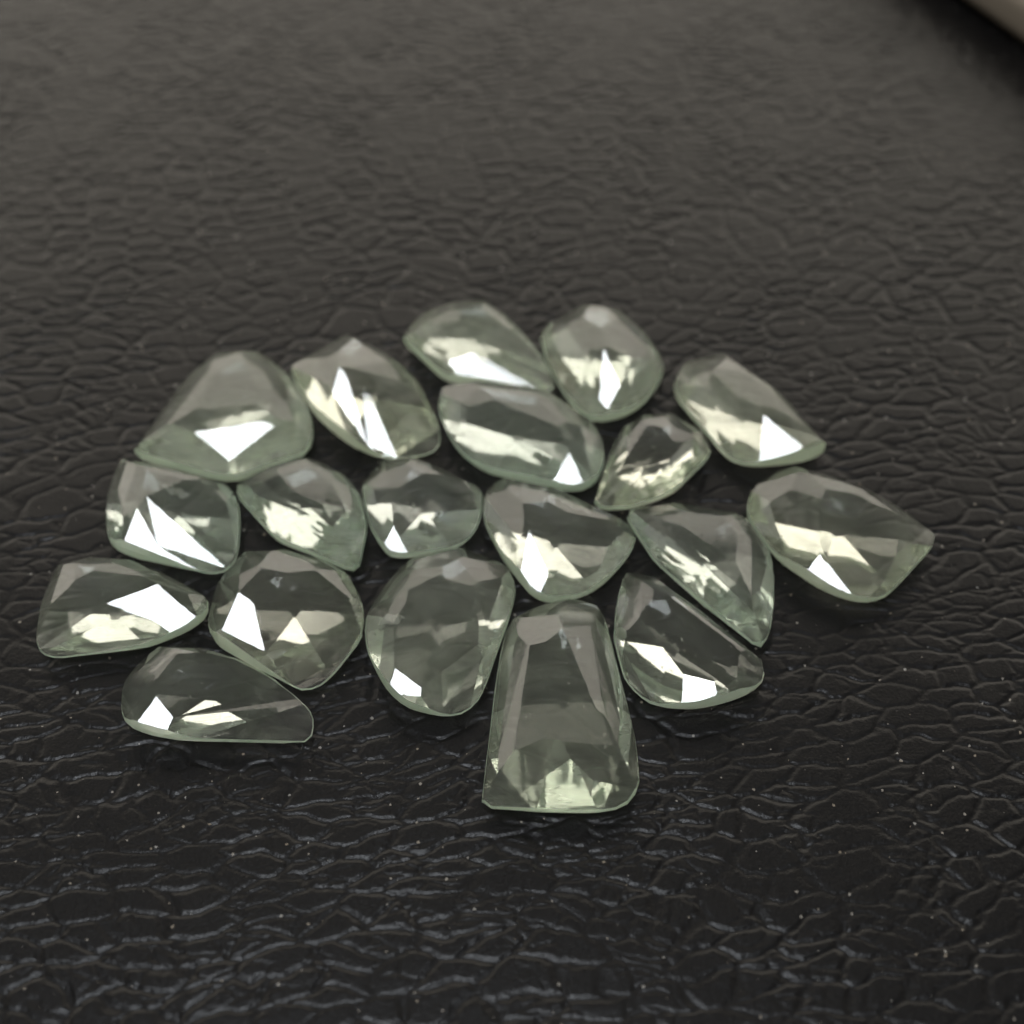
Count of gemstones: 19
